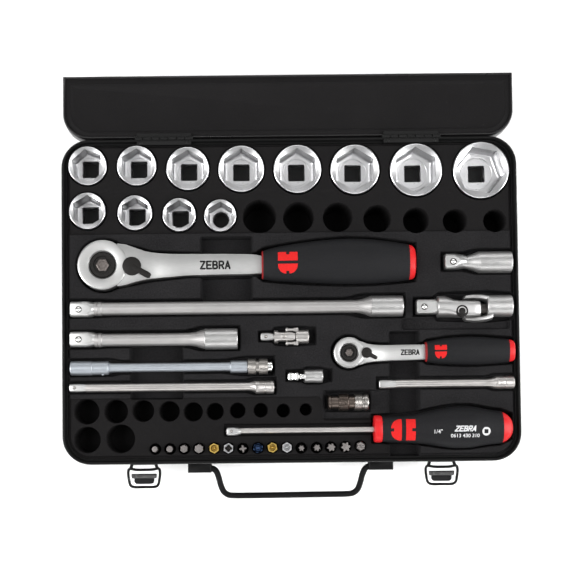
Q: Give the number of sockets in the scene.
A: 12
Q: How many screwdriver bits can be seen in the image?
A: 15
